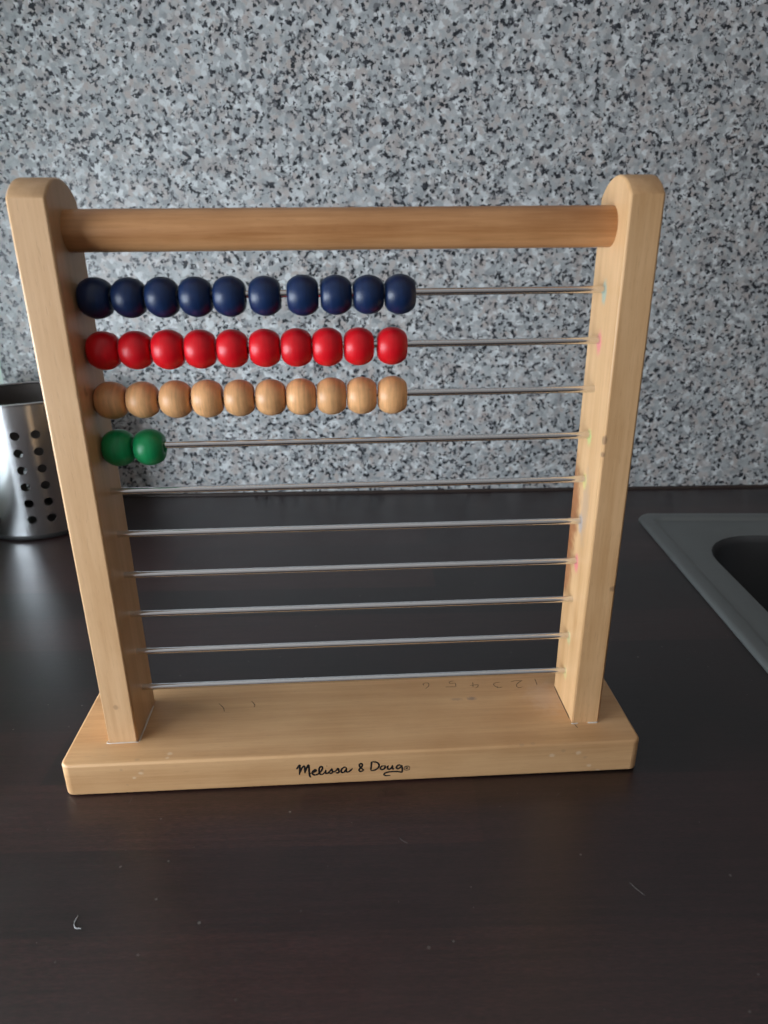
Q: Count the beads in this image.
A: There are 32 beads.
